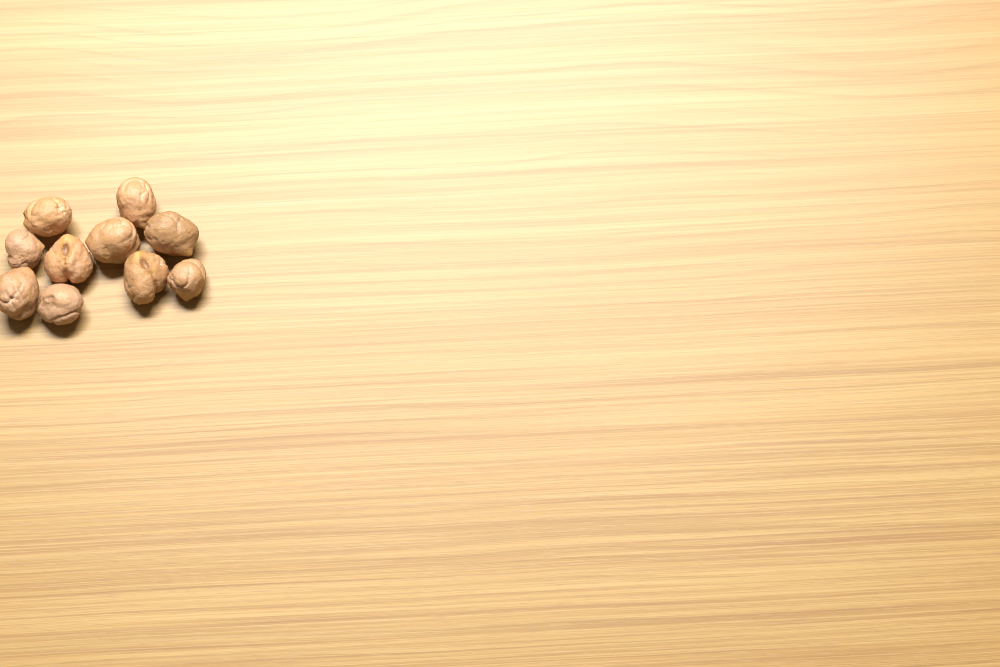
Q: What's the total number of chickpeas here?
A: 10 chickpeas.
